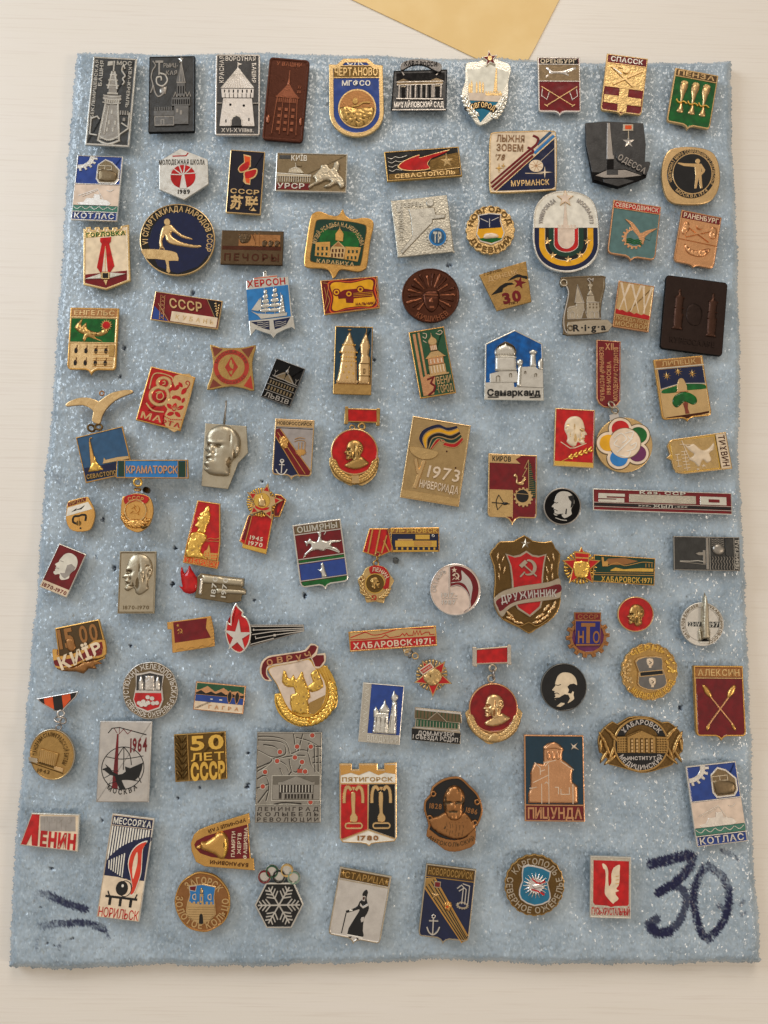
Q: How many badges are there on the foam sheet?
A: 101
